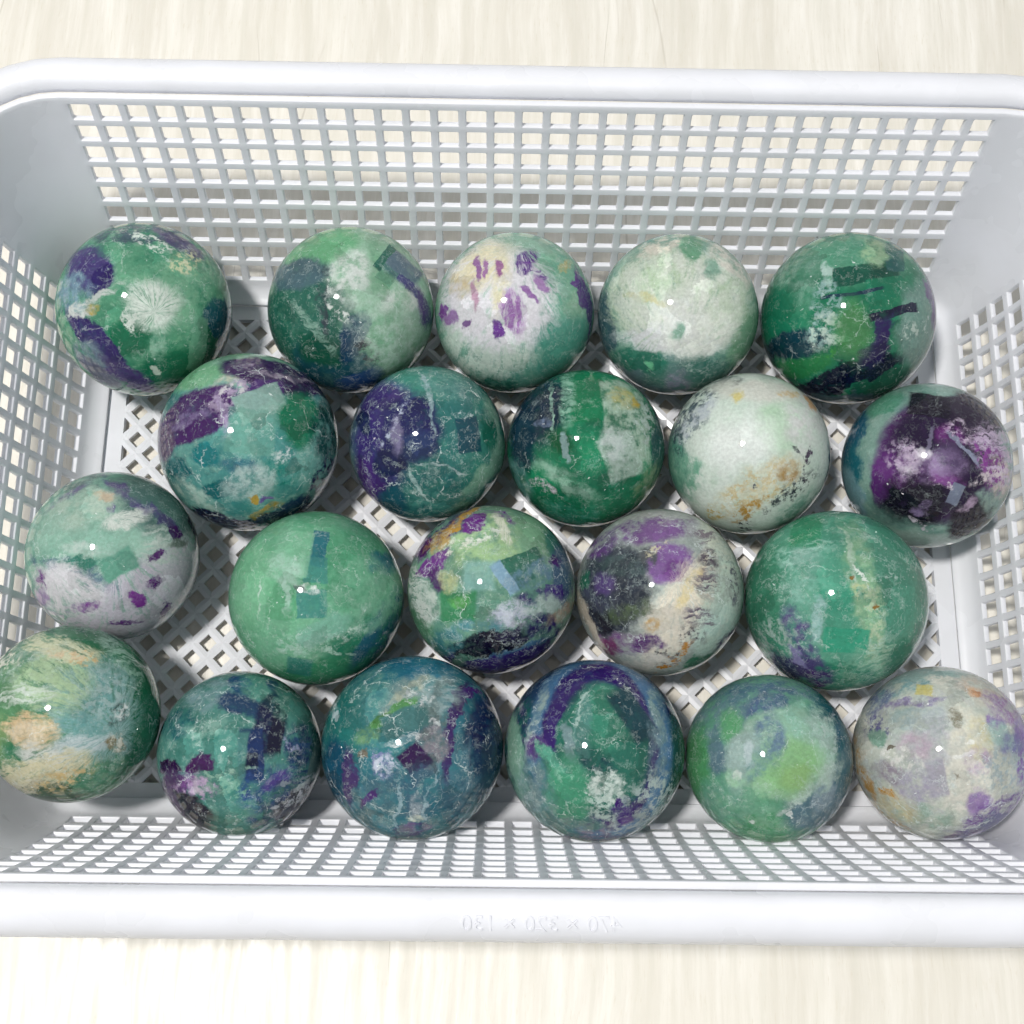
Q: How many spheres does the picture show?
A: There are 21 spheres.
